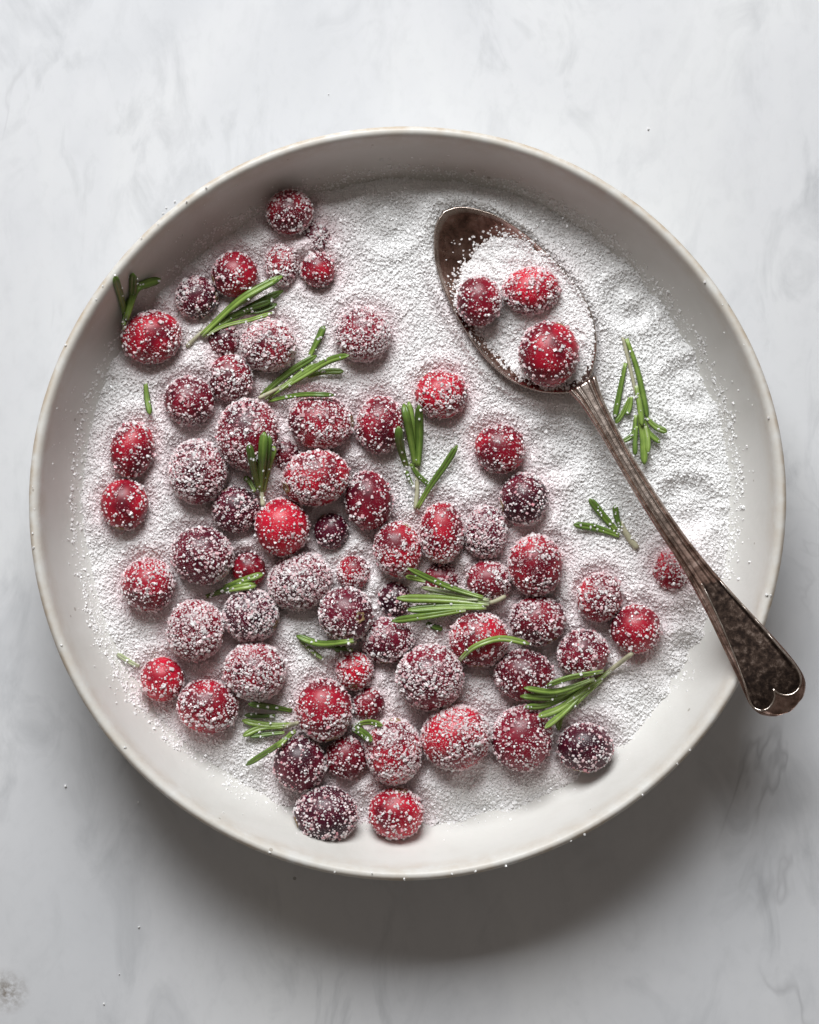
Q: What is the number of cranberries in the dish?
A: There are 68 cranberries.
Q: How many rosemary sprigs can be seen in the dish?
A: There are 13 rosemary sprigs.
